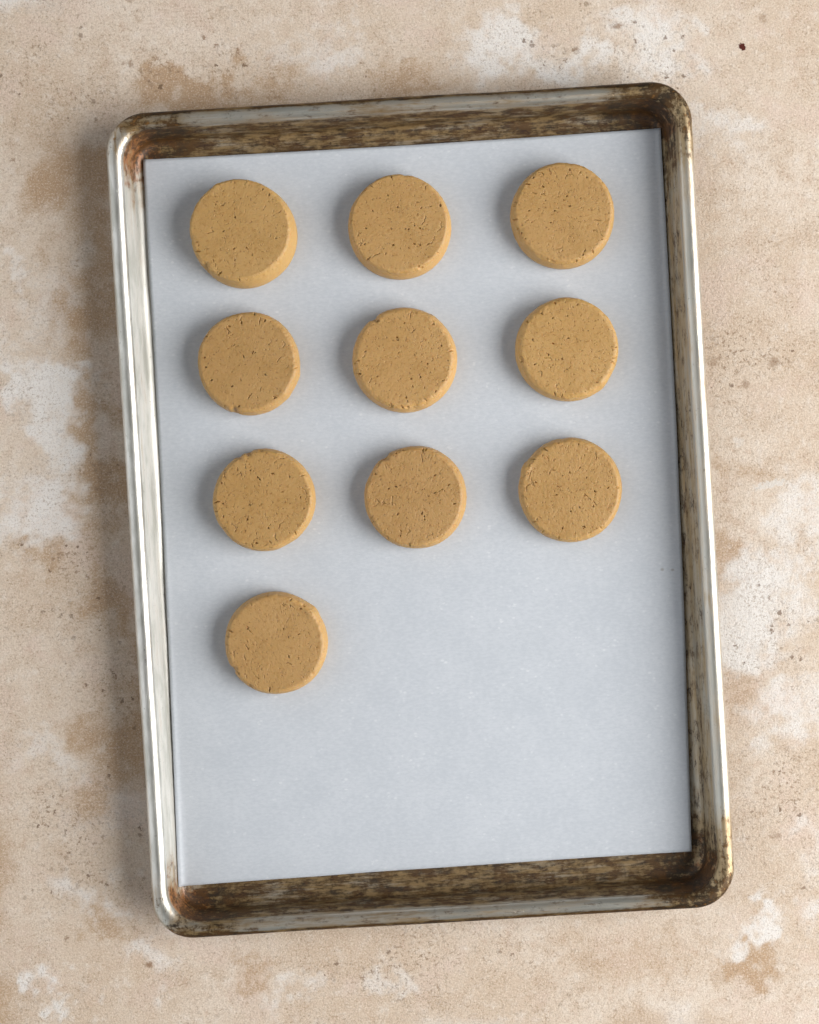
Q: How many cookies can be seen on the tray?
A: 10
